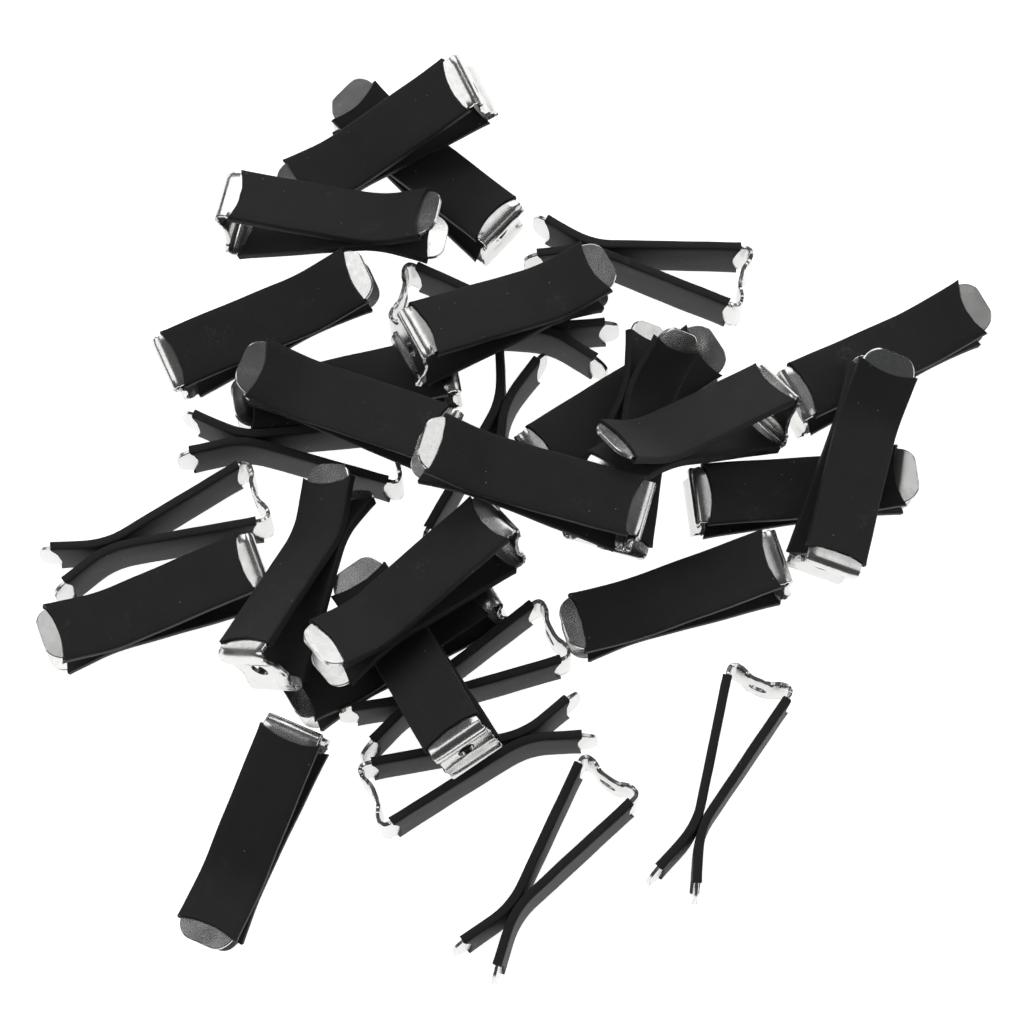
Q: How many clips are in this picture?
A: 30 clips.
